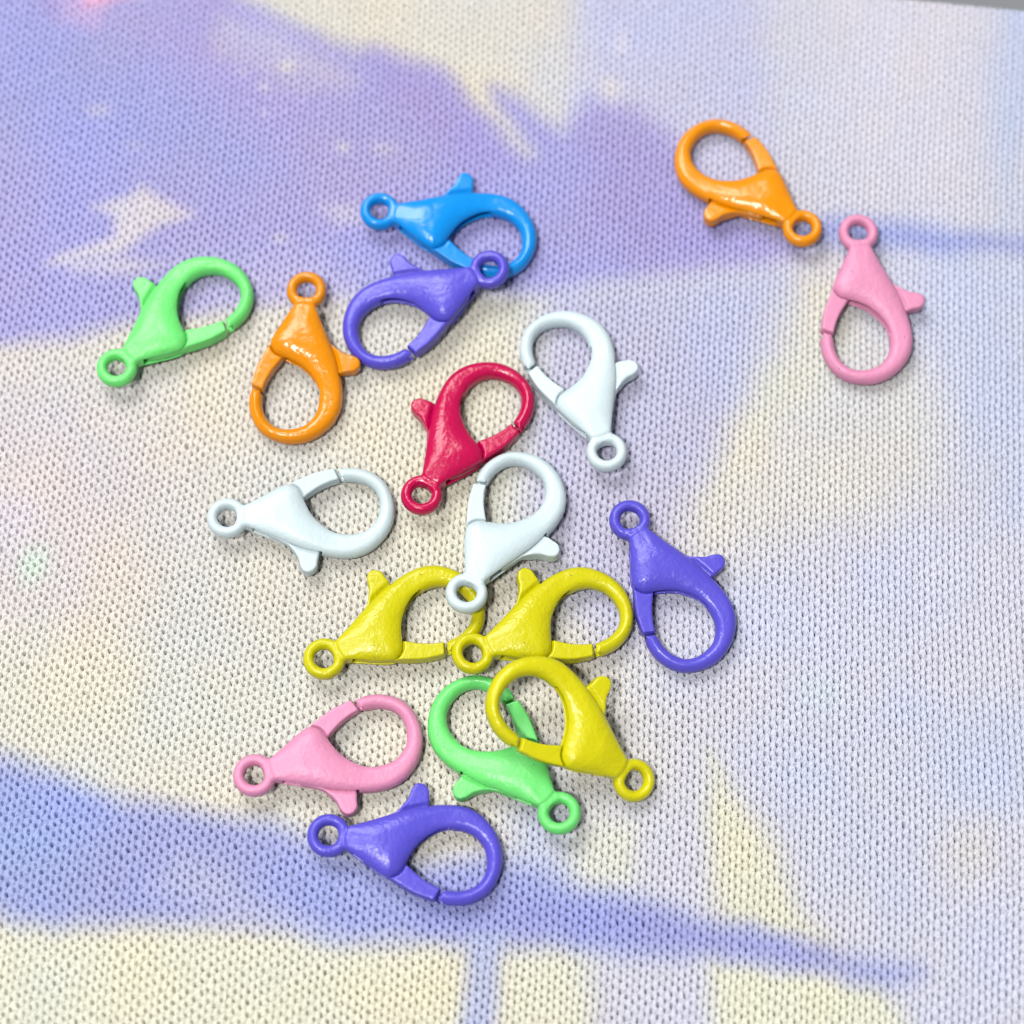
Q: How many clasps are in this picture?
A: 17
